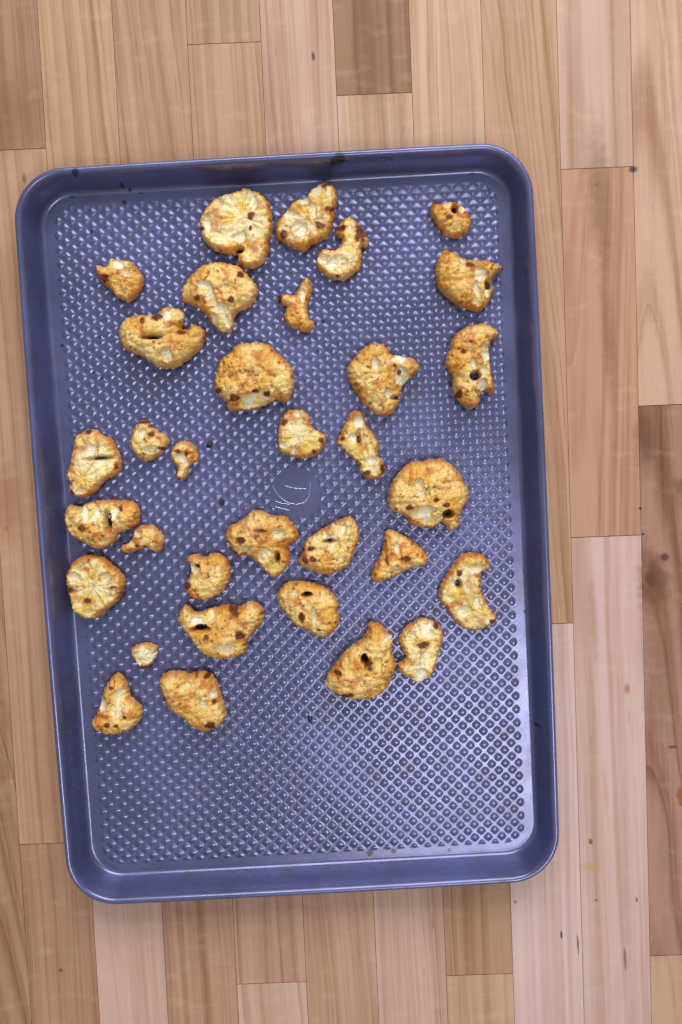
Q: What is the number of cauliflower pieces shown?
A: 33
